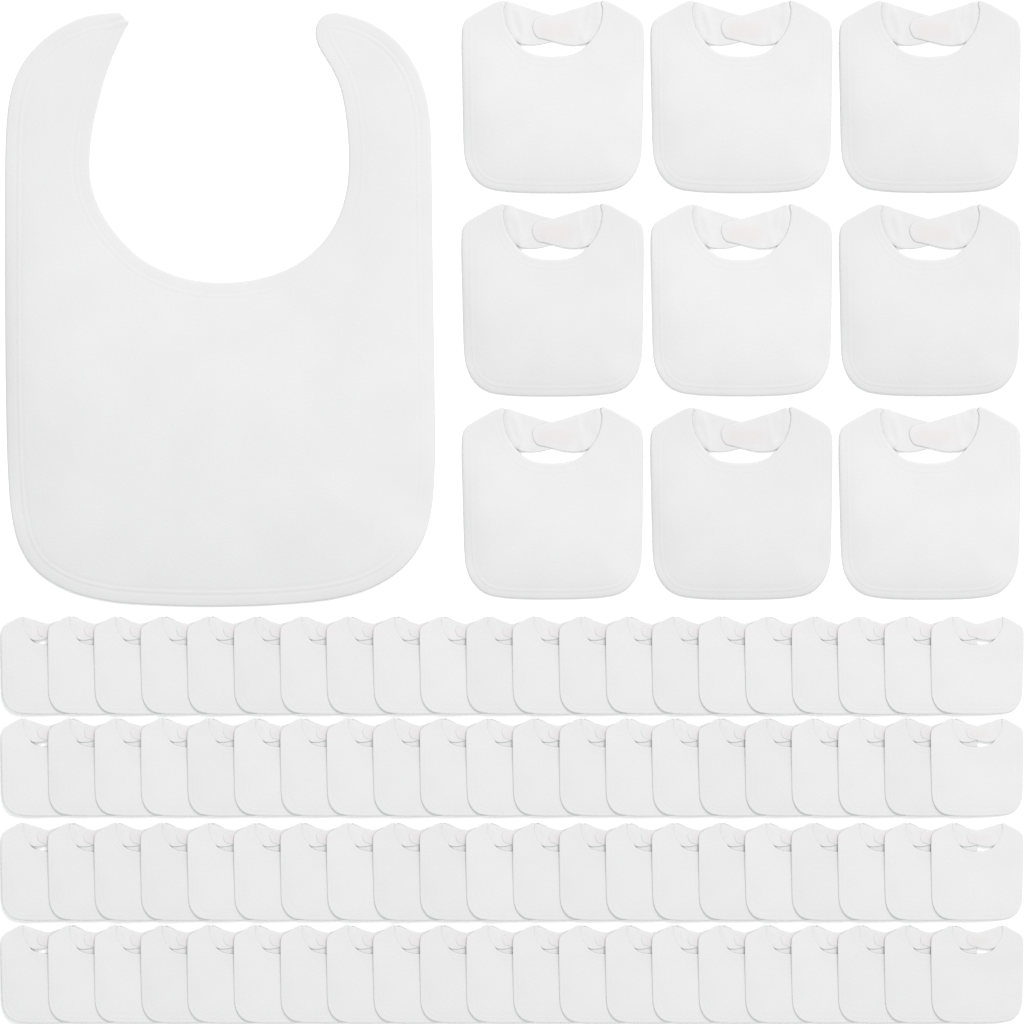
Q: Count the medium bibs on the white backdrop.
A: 9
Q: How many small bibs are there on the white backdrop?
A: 84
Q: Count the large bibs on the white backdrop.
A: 1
